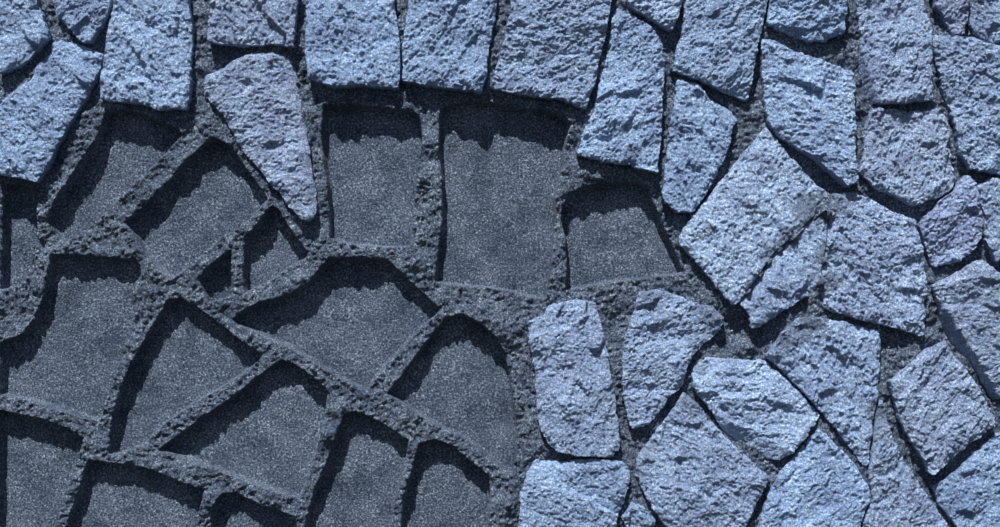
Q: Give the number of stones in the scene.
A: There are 37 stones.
